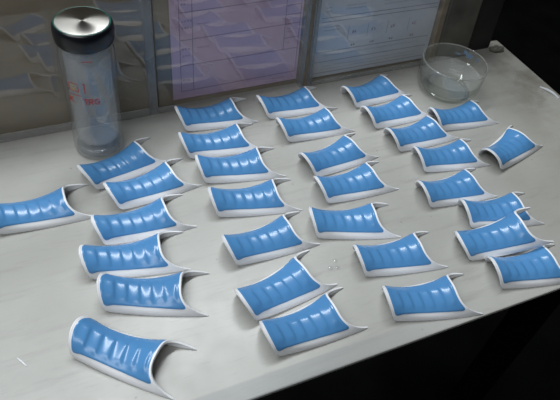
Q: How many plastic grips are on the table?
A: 31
